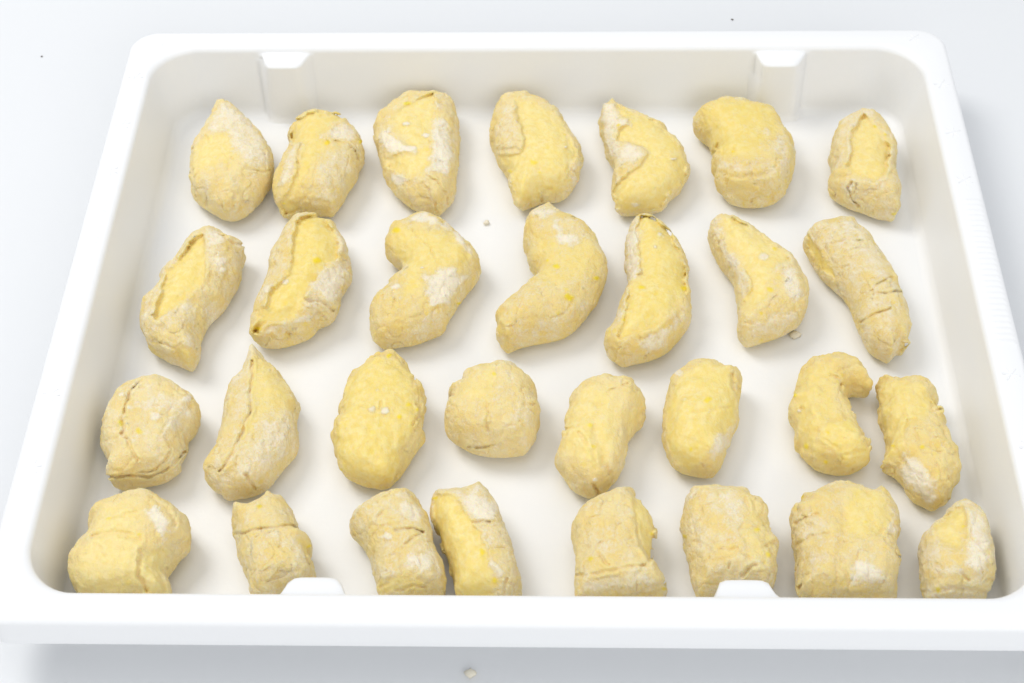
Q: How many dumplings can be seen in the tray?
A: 30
